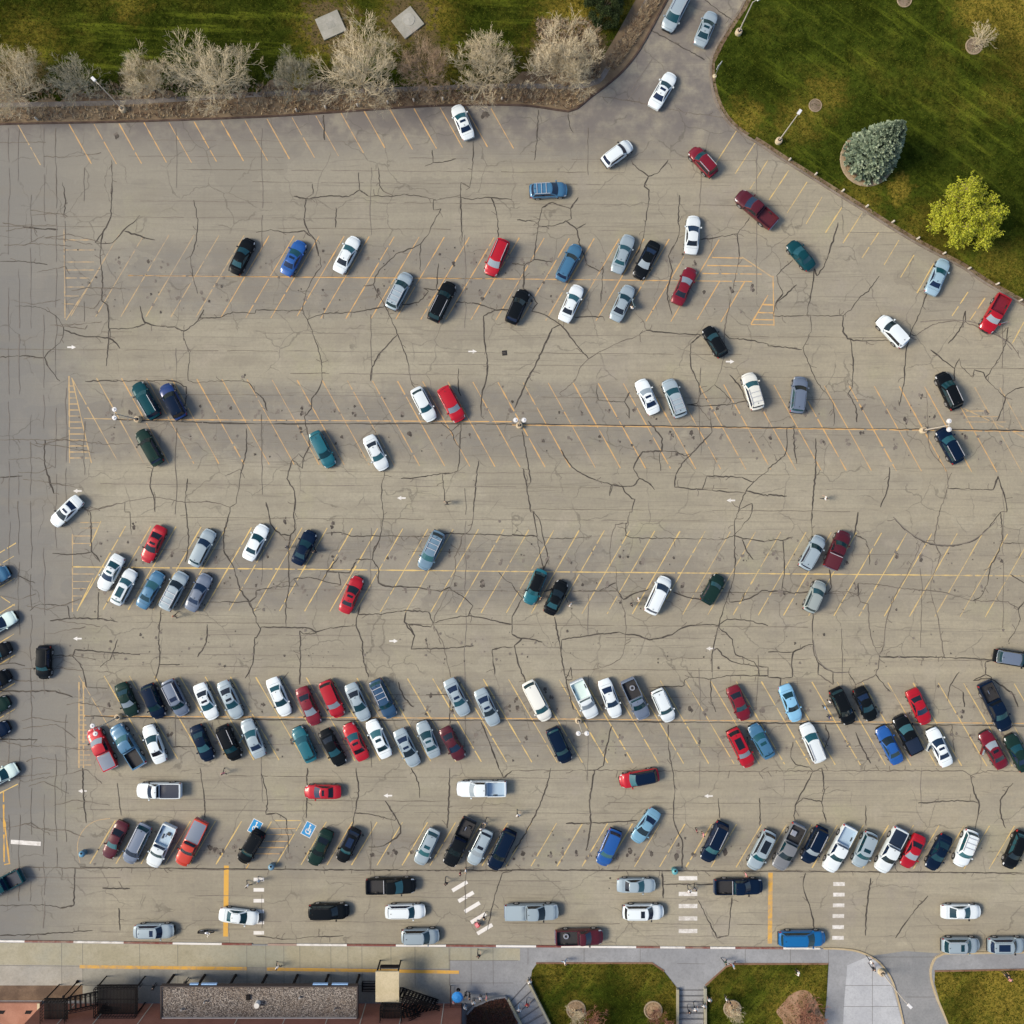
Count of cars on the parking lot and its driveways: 157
